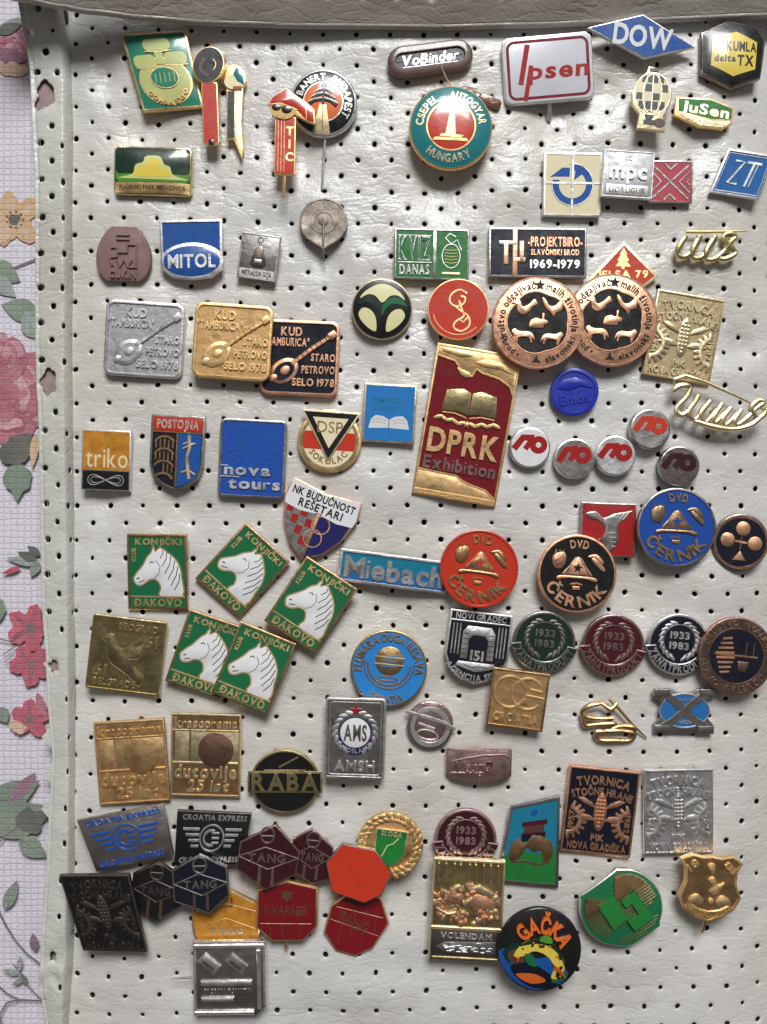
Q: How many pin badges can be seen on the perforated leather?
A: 95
